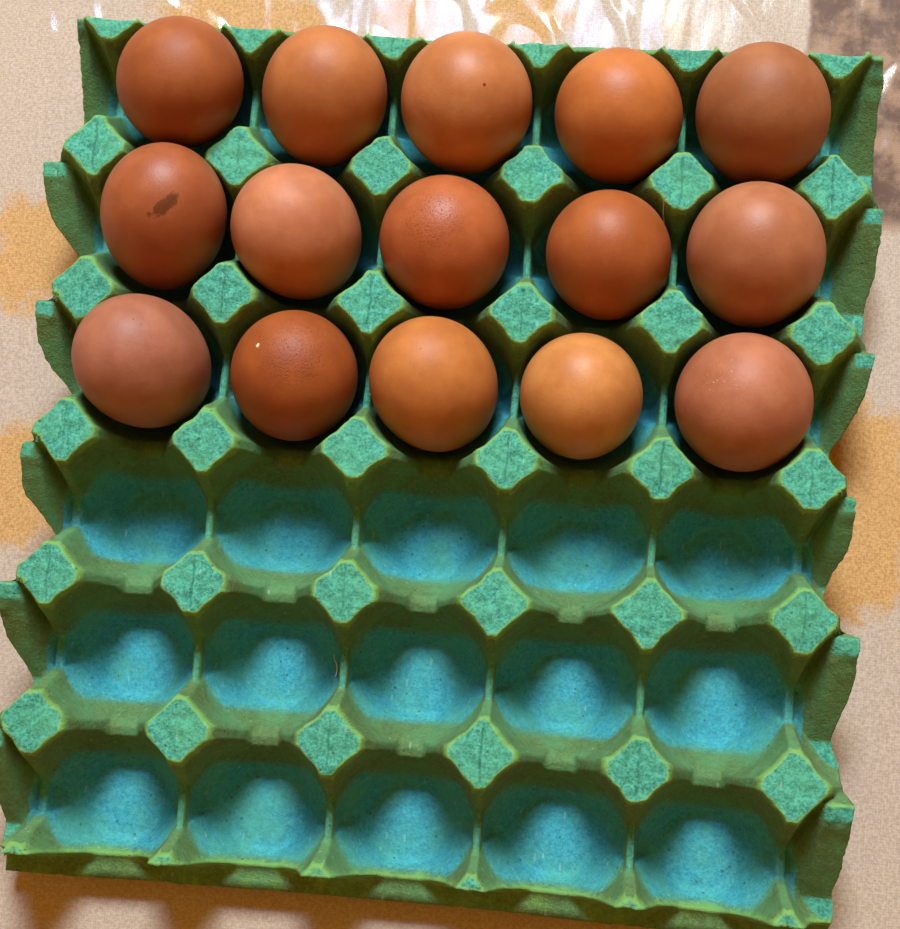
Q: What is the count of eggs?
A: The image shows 15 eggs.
